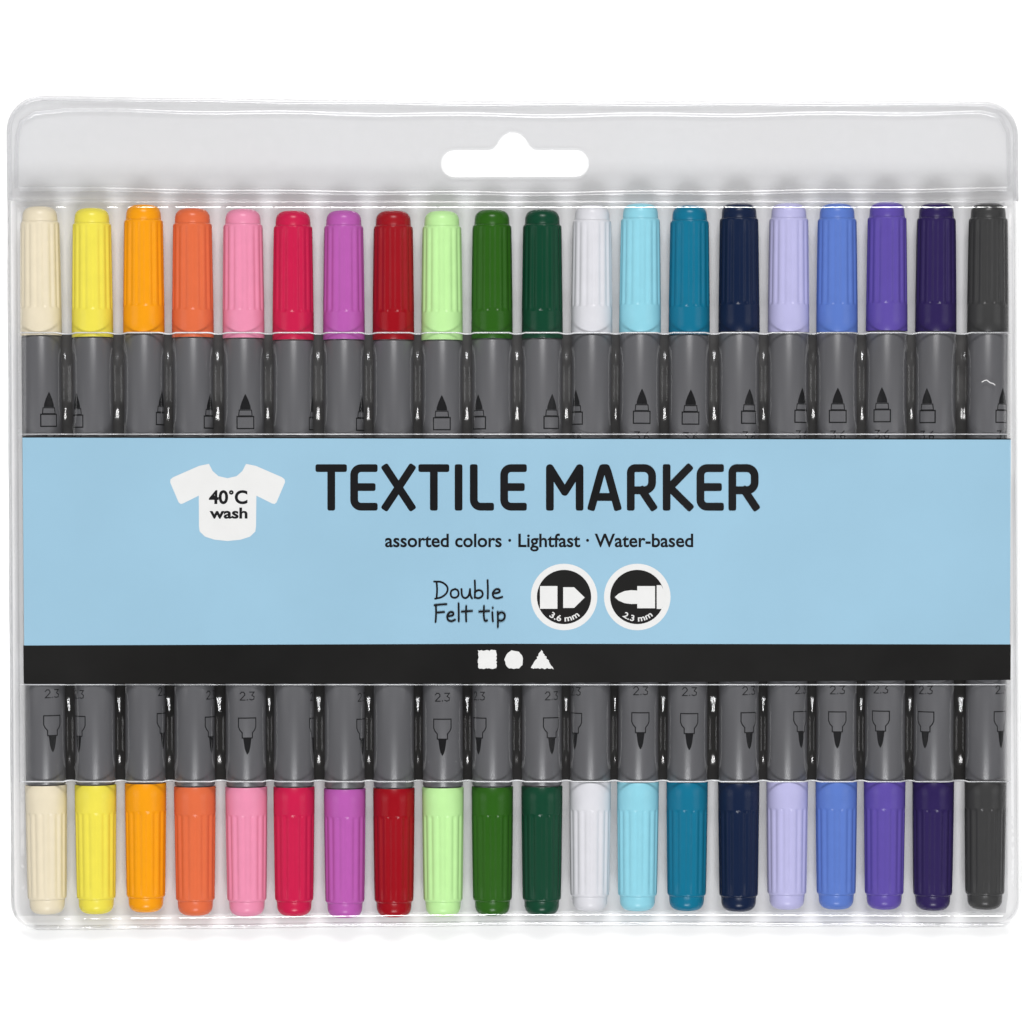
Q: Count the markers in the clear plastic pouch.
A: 20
